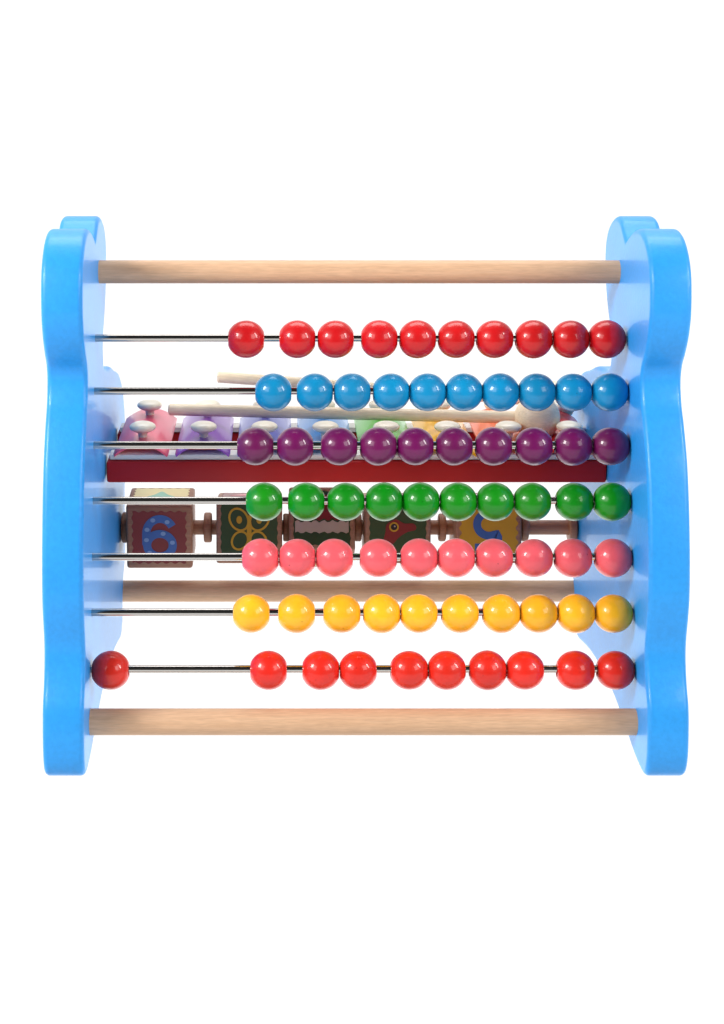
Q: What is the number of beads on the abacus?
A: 70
